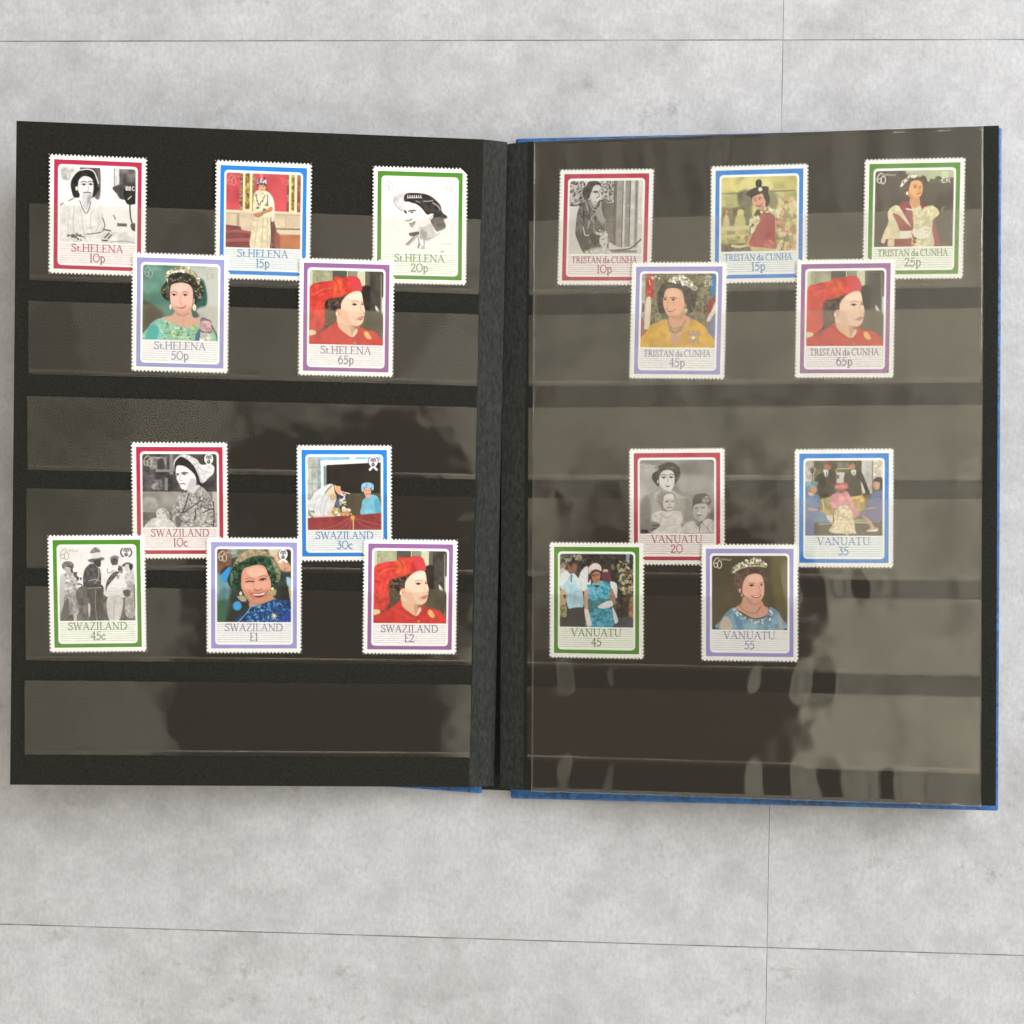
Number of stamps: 19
